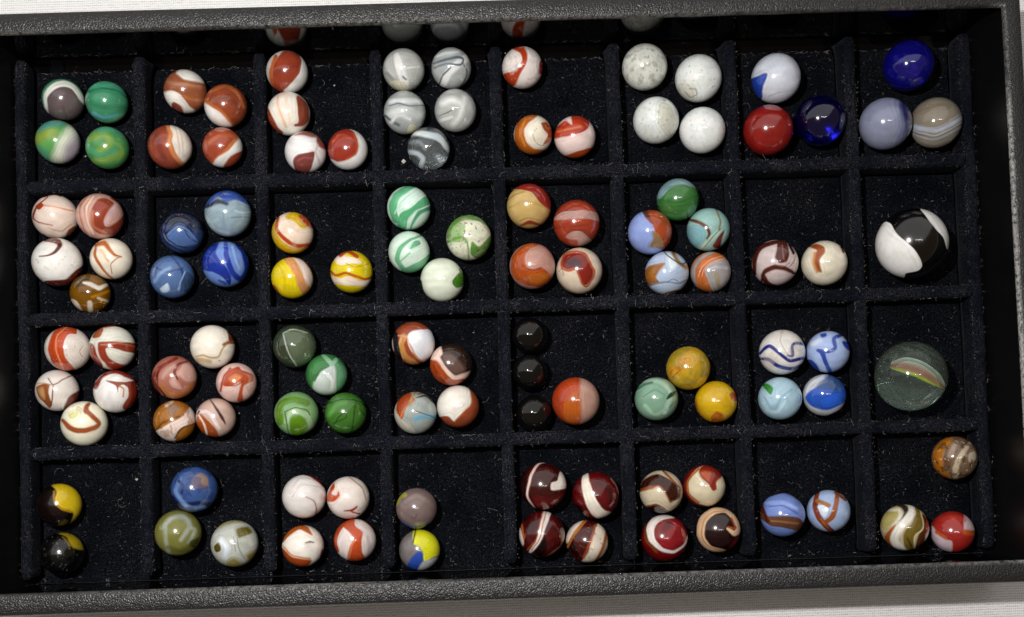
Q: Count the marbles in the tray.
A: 112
